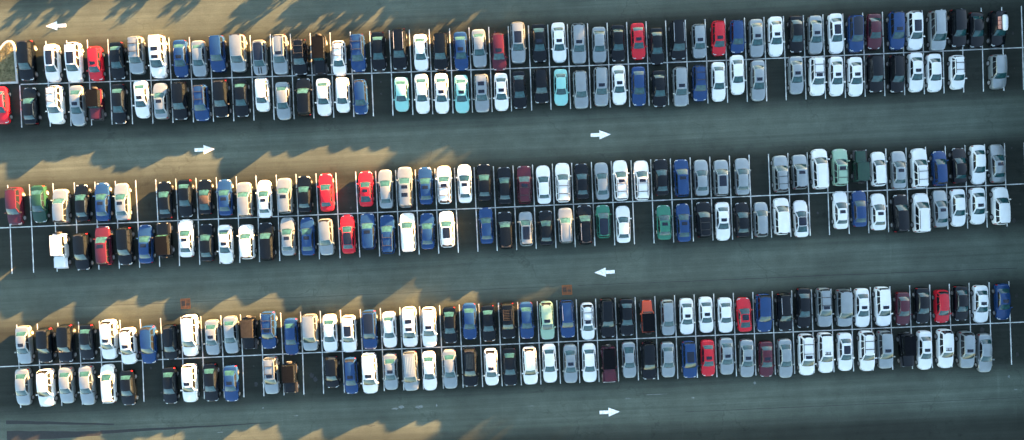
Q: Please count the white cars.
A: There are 83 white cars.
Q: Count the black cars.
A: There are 70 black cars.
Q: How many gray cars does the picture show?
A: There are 66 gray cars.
